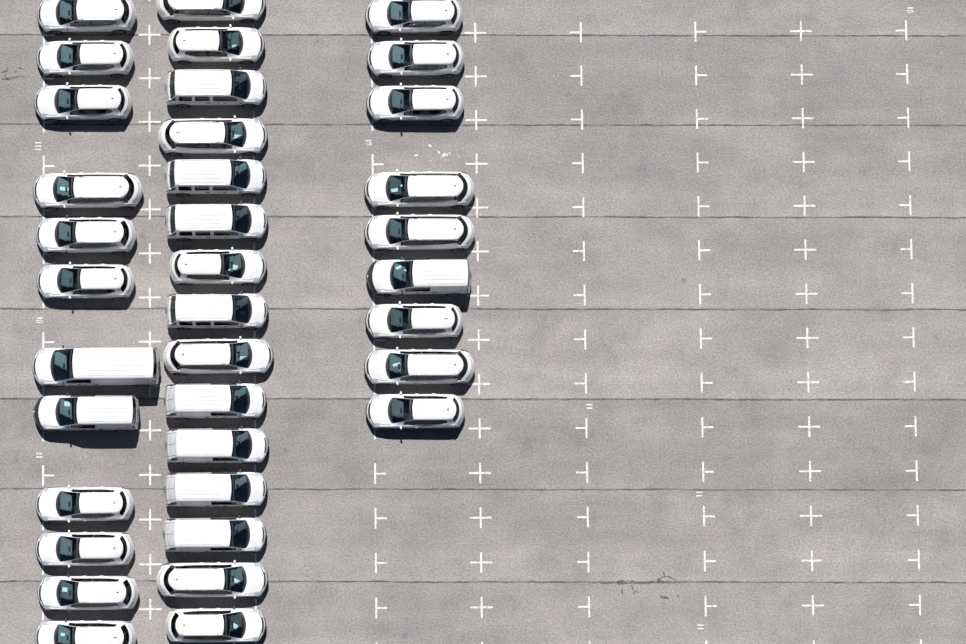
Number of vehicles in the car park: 36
